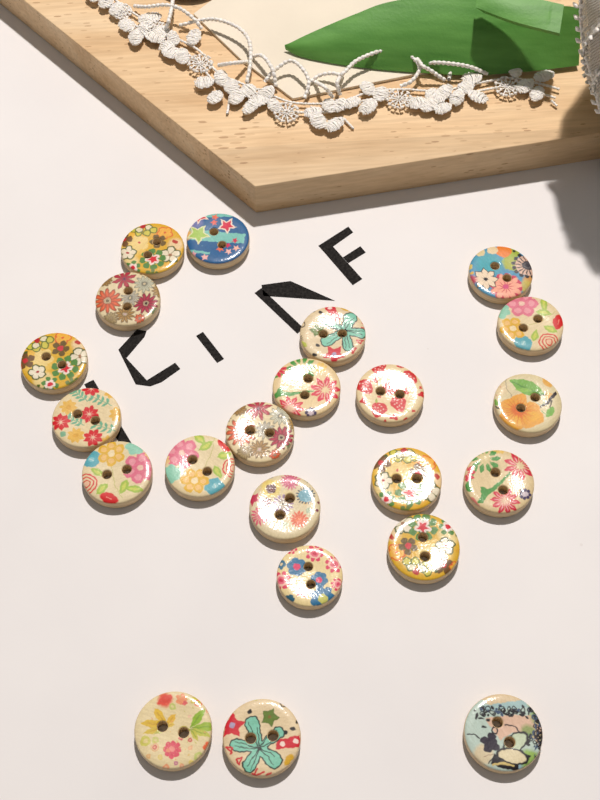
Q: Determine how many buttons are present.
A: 22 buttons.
